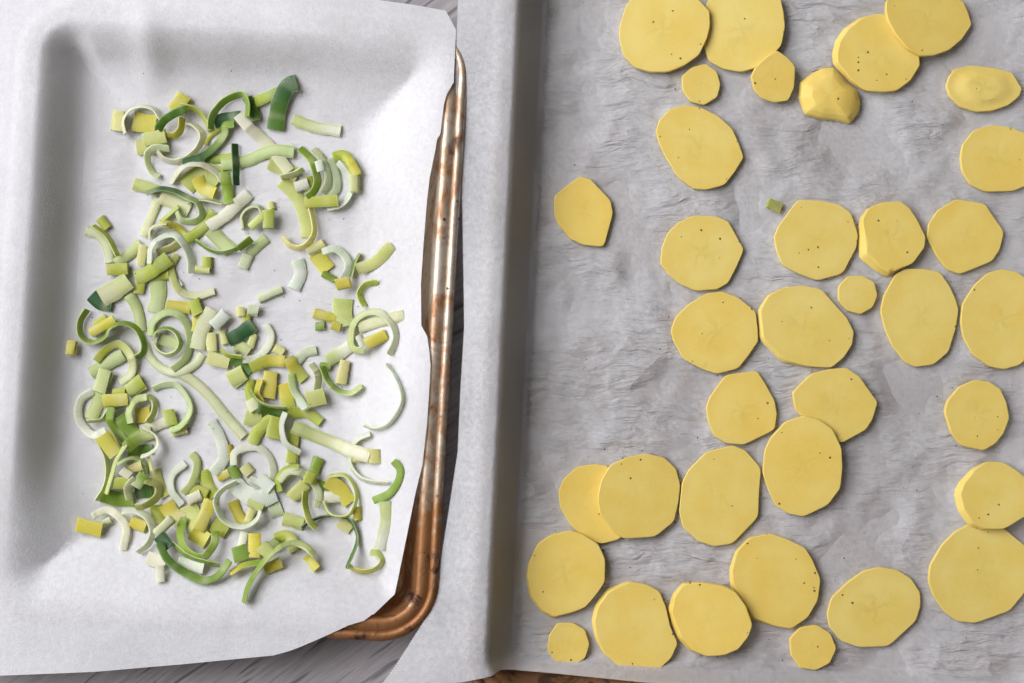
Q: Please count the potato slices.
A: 36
